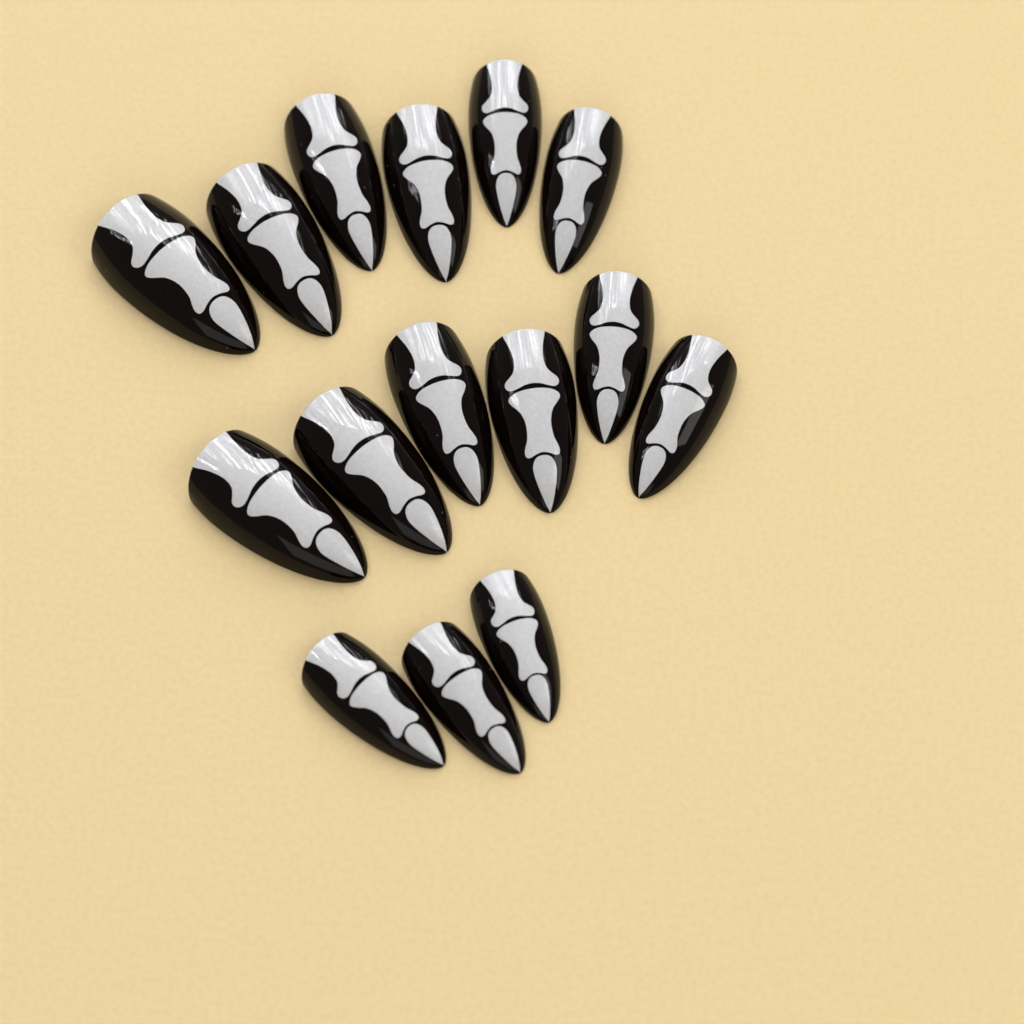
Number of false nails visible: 15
